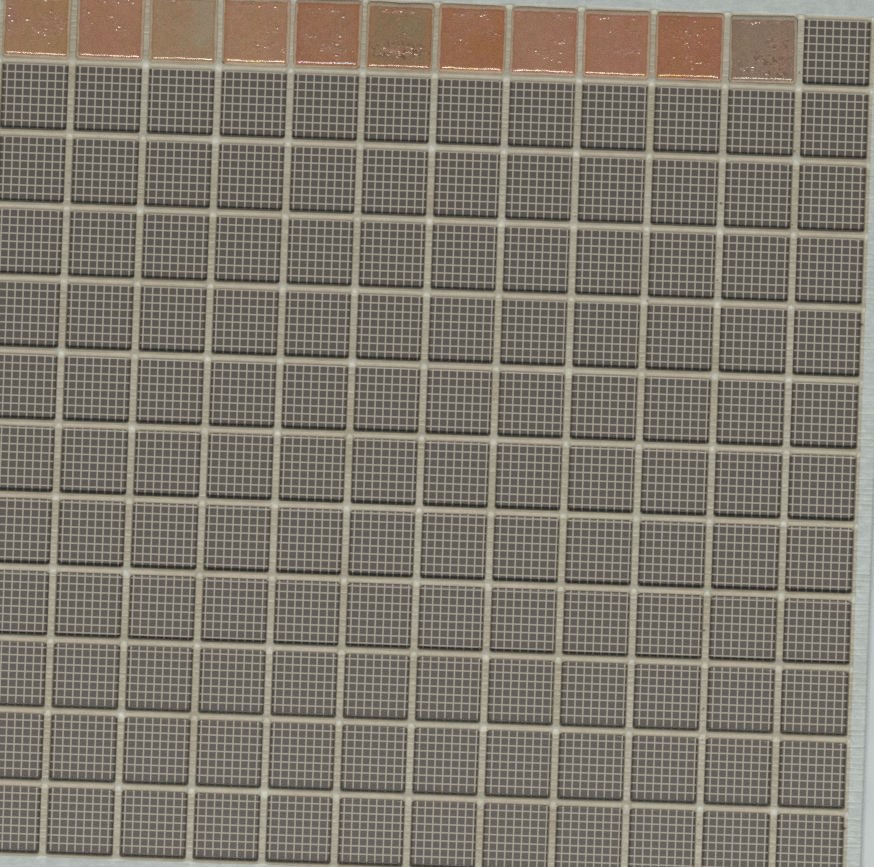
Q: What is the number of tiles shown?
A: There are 11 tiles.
